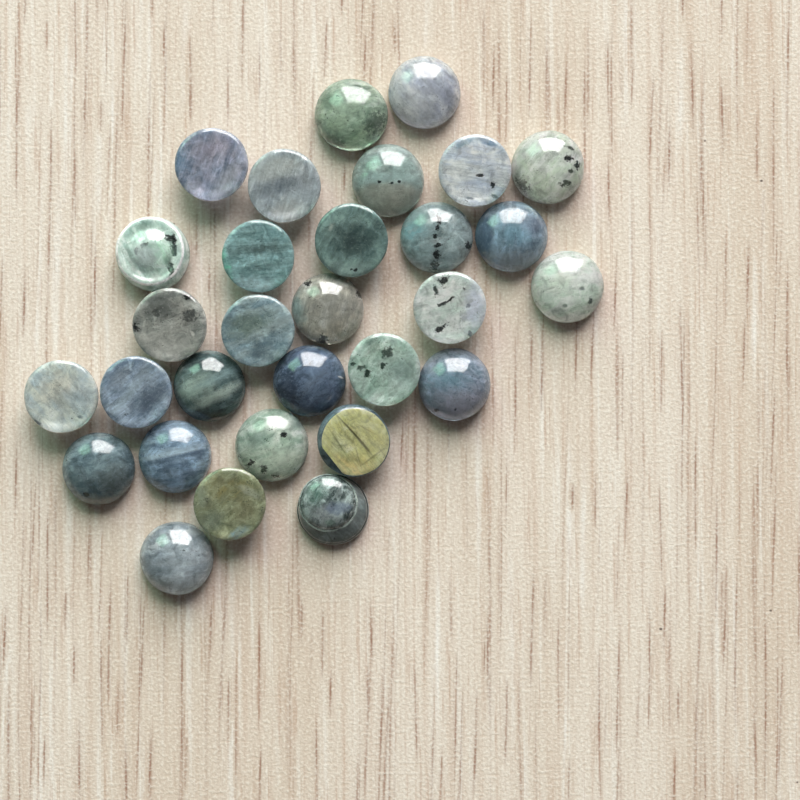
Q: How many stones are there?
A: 30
